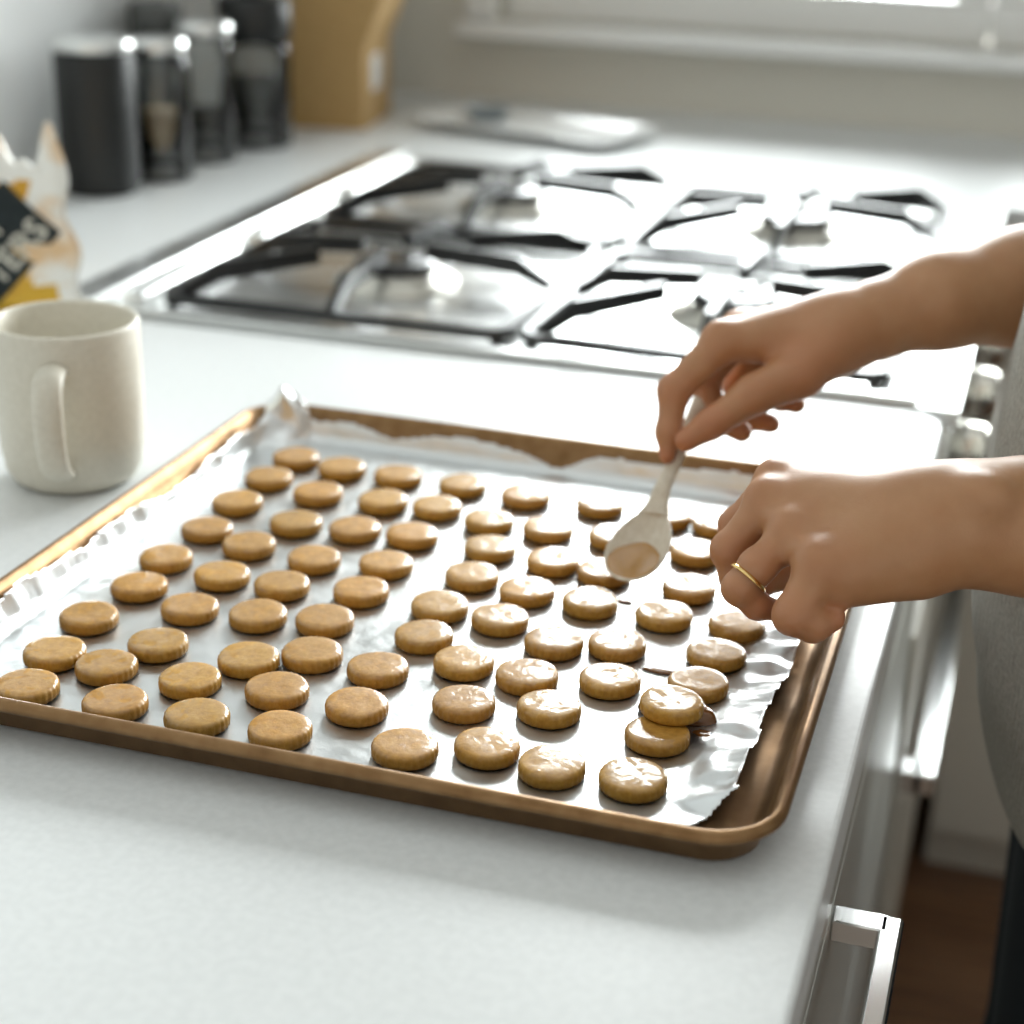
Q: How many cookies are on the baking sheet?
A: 73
